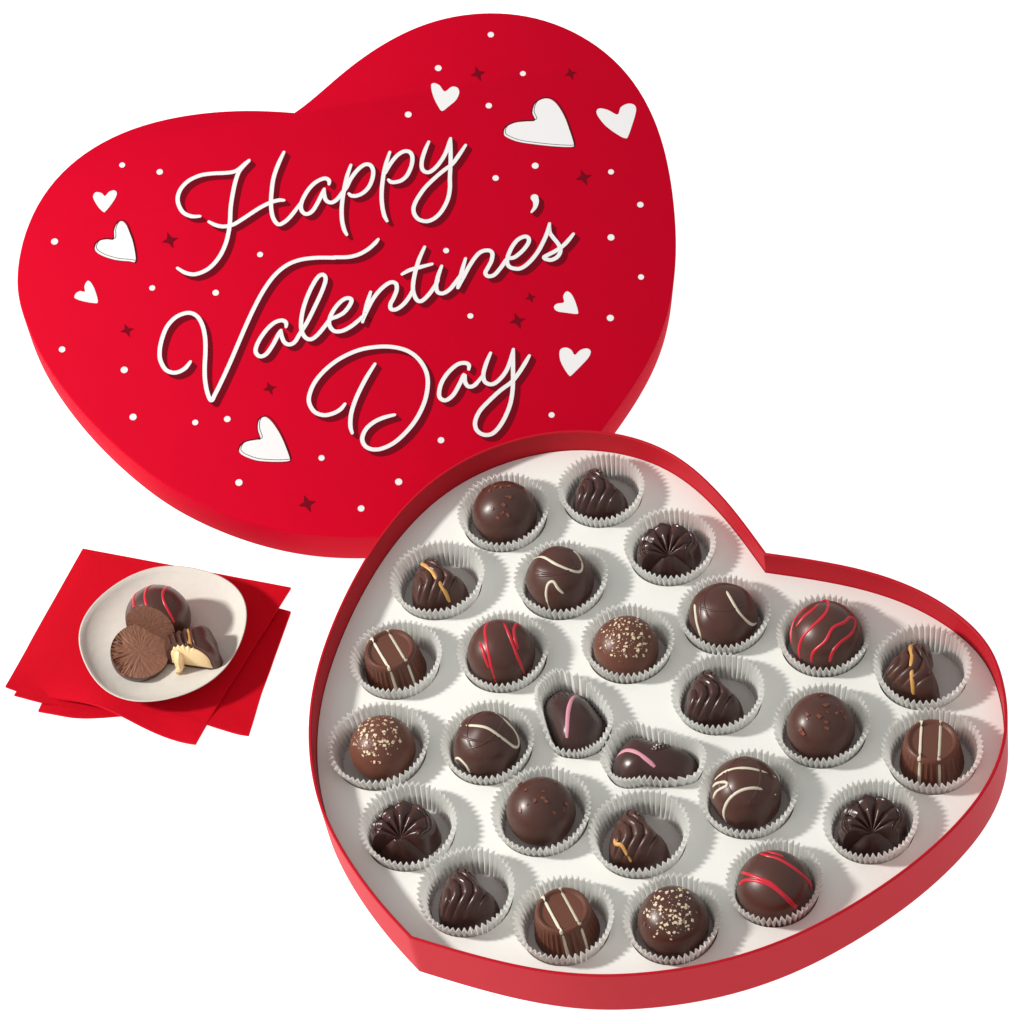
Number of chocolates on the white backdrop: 30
